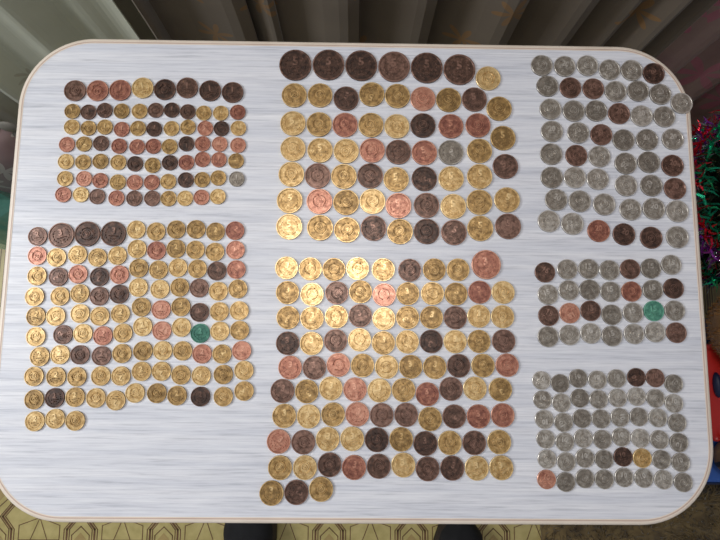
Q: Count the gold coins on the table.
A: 190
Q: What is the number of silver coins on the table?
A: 102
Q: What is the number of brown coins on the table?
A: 98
